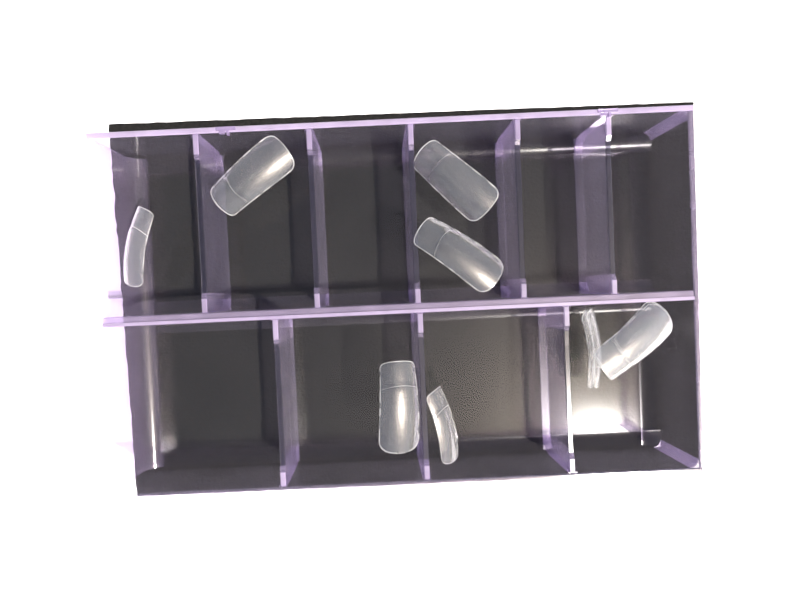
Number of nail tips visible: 10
